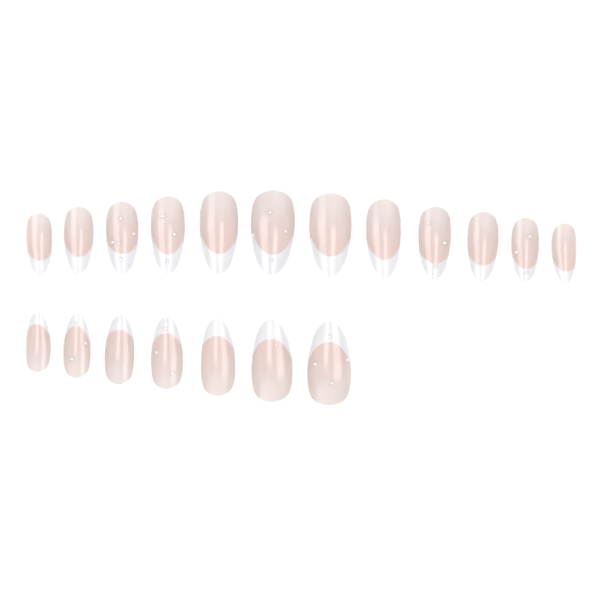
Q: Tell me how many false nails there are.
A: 19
